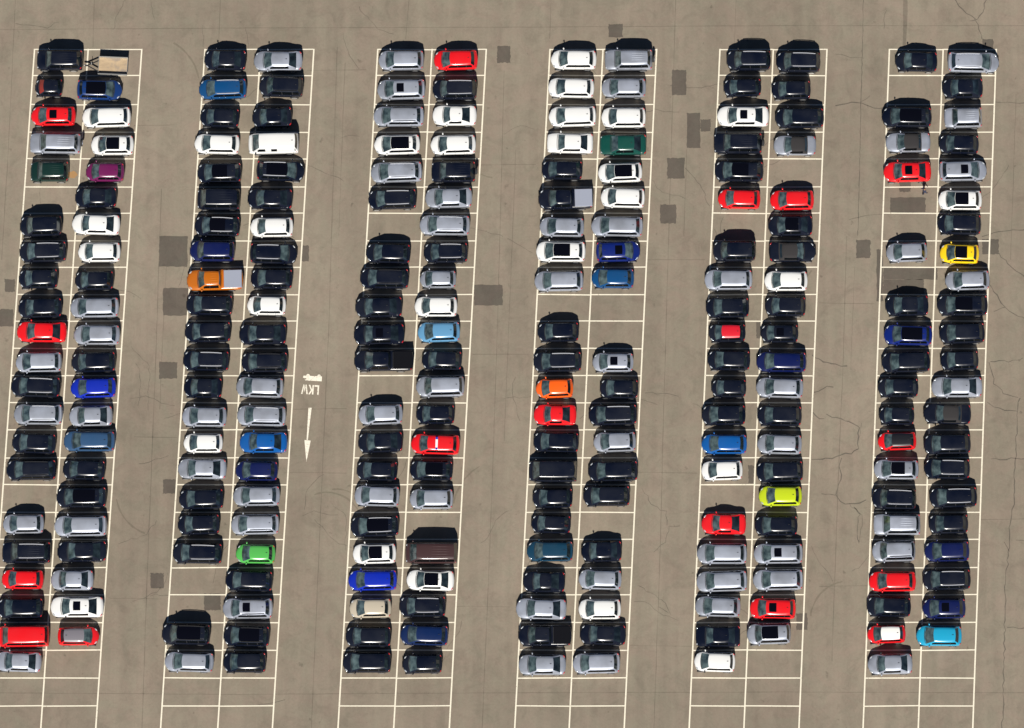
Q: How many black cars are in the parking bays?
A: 117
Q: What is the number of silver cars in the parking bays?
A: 62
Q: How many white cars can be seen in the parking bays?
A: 30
